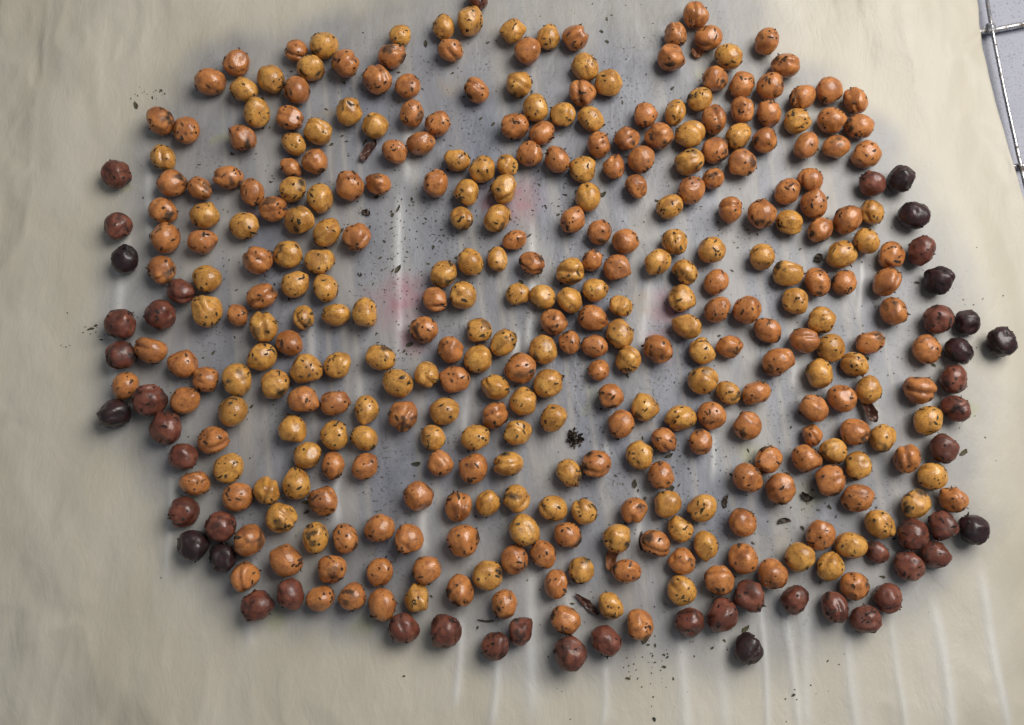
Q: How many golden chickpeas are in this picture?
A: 148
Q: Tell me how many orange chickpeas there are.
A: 187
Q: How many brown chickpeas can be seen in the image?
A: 38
